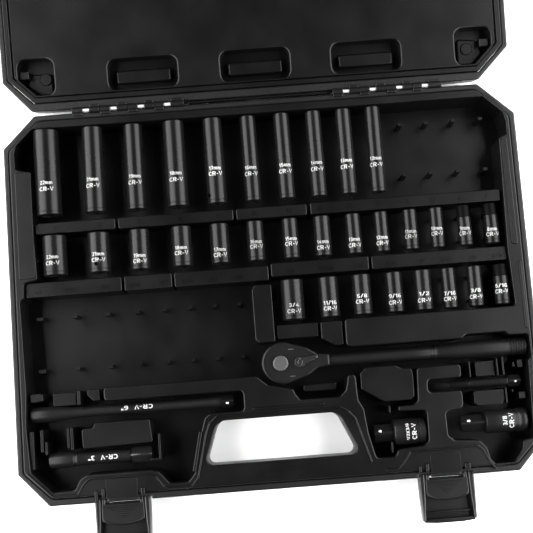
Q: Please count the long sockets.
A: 10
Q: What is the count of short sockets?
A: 22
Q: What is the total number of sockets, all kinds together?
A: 32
